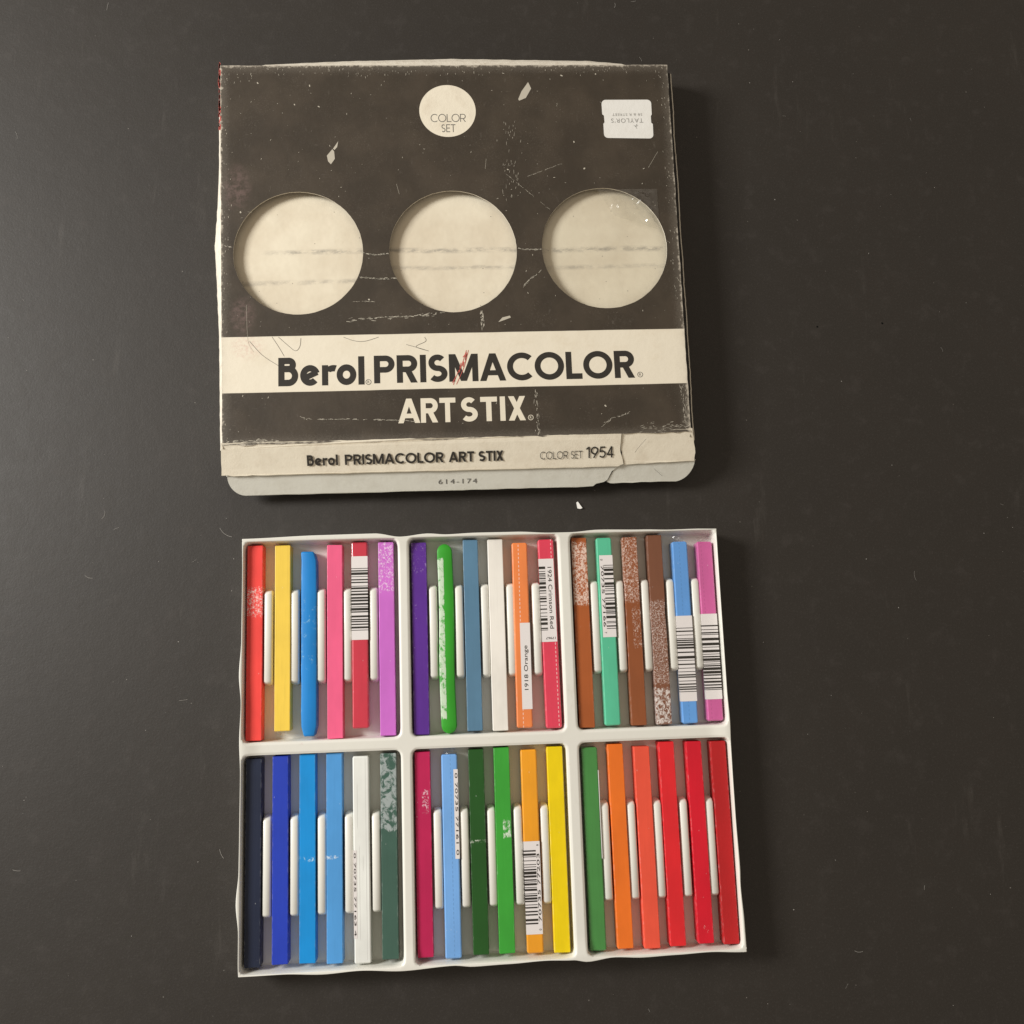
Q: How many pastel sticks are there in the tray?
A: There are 36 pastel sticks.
